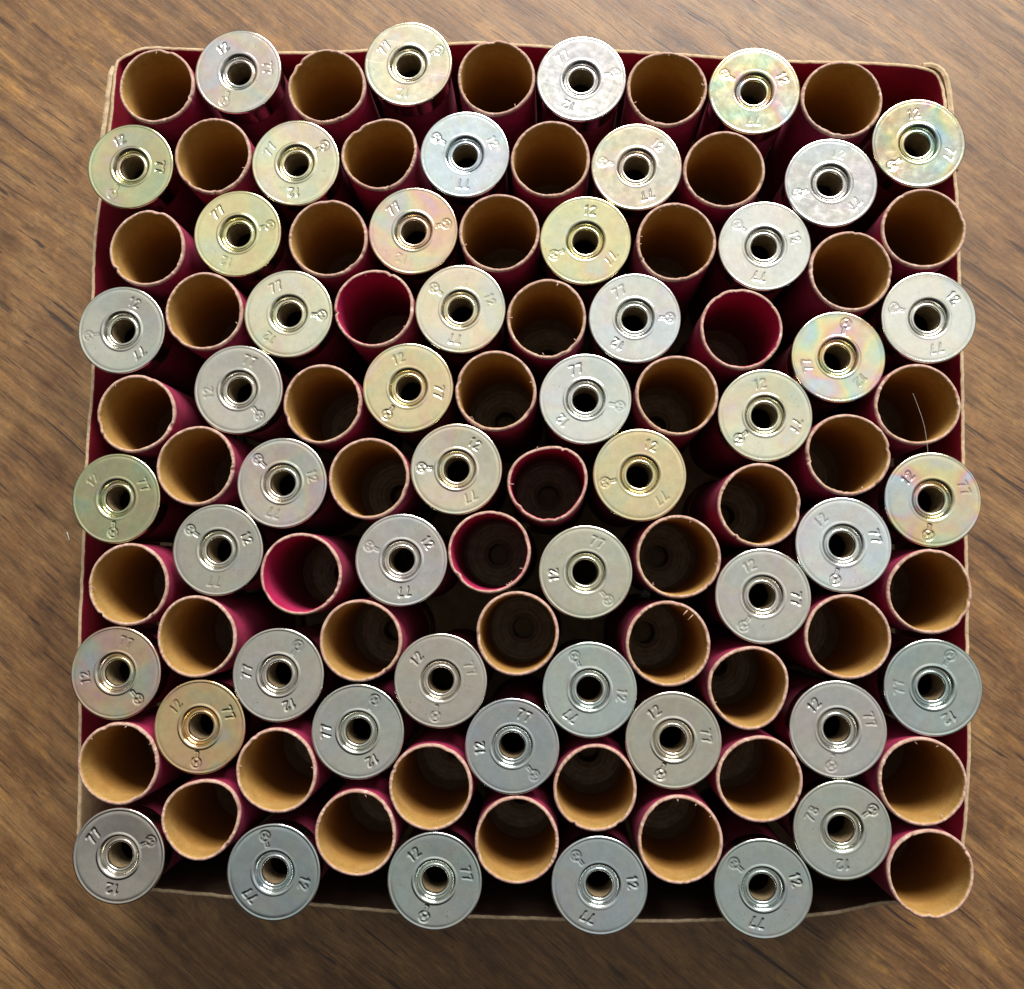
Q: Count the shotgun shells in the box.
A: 101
